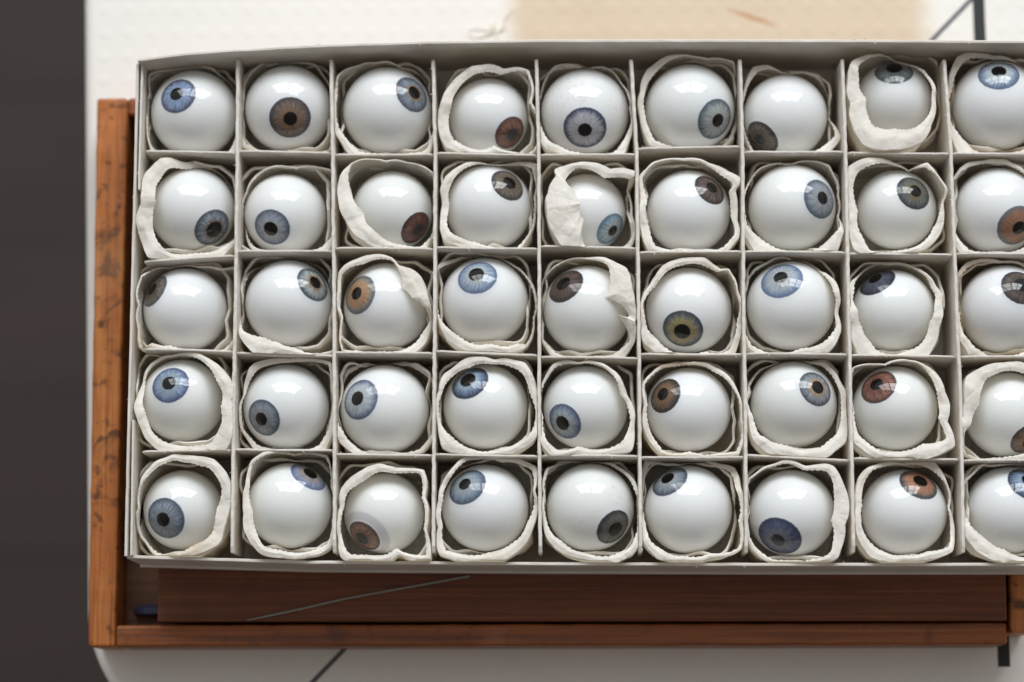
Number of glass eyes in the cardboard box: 45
